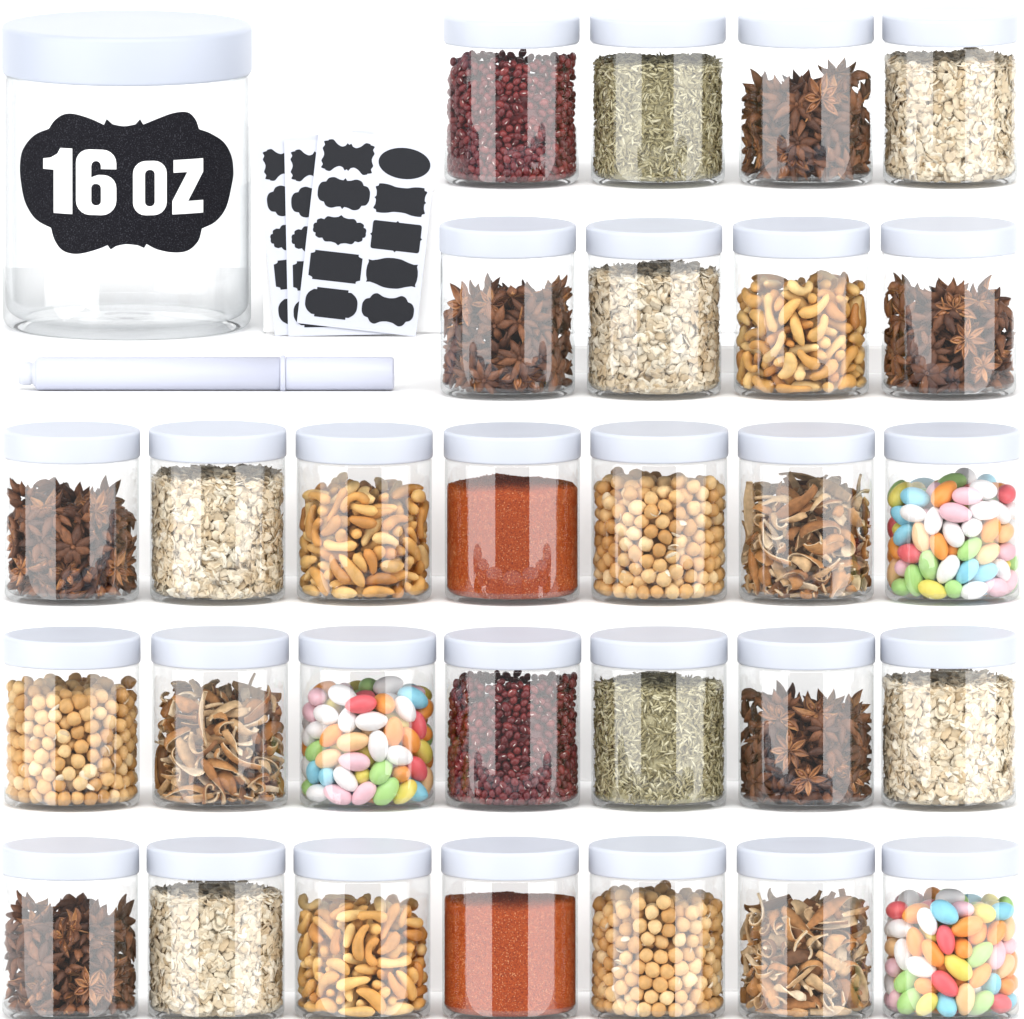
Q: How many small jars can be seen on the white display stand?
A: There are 29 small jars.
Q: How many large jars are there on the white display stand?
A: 1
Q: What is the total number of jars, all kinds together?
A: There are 30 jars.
